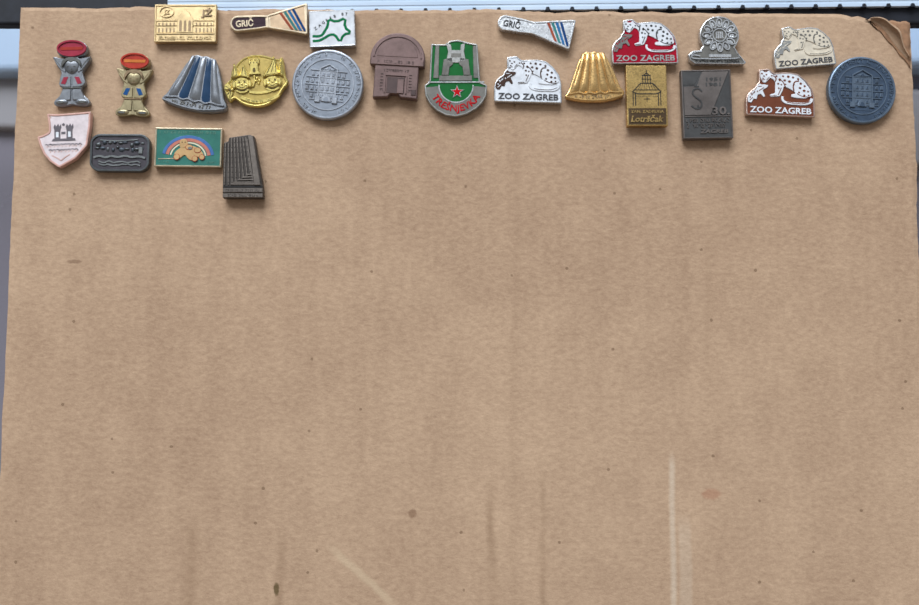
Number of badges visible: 24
